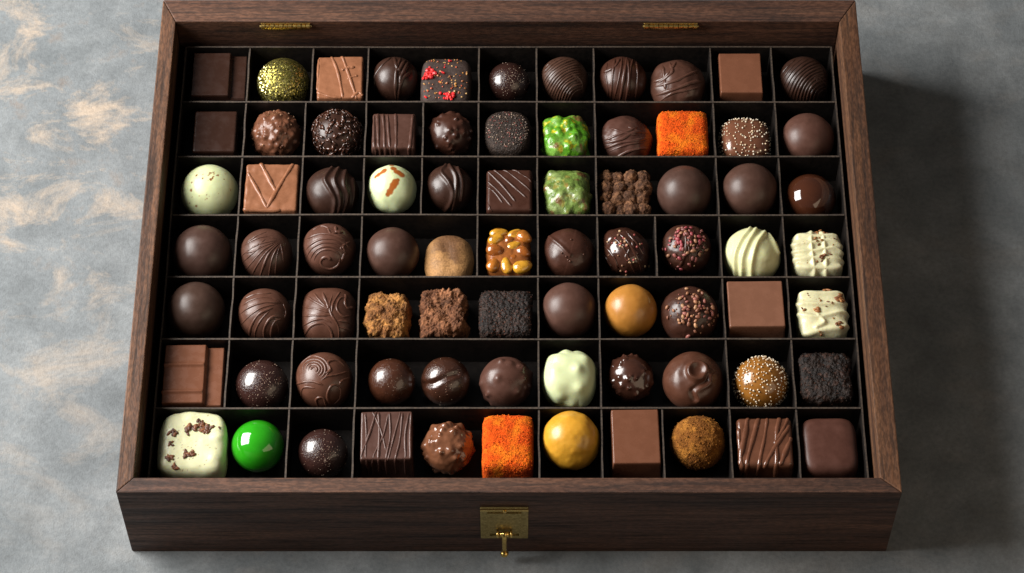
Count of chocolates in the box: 77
